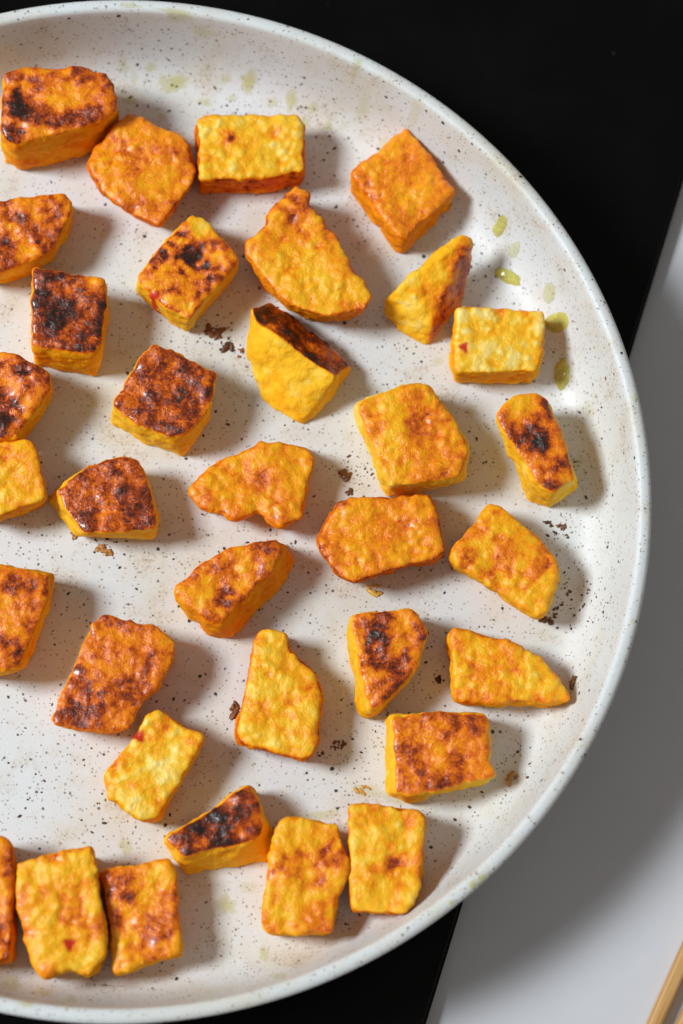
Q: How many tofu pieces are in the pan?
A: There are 34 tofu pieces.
